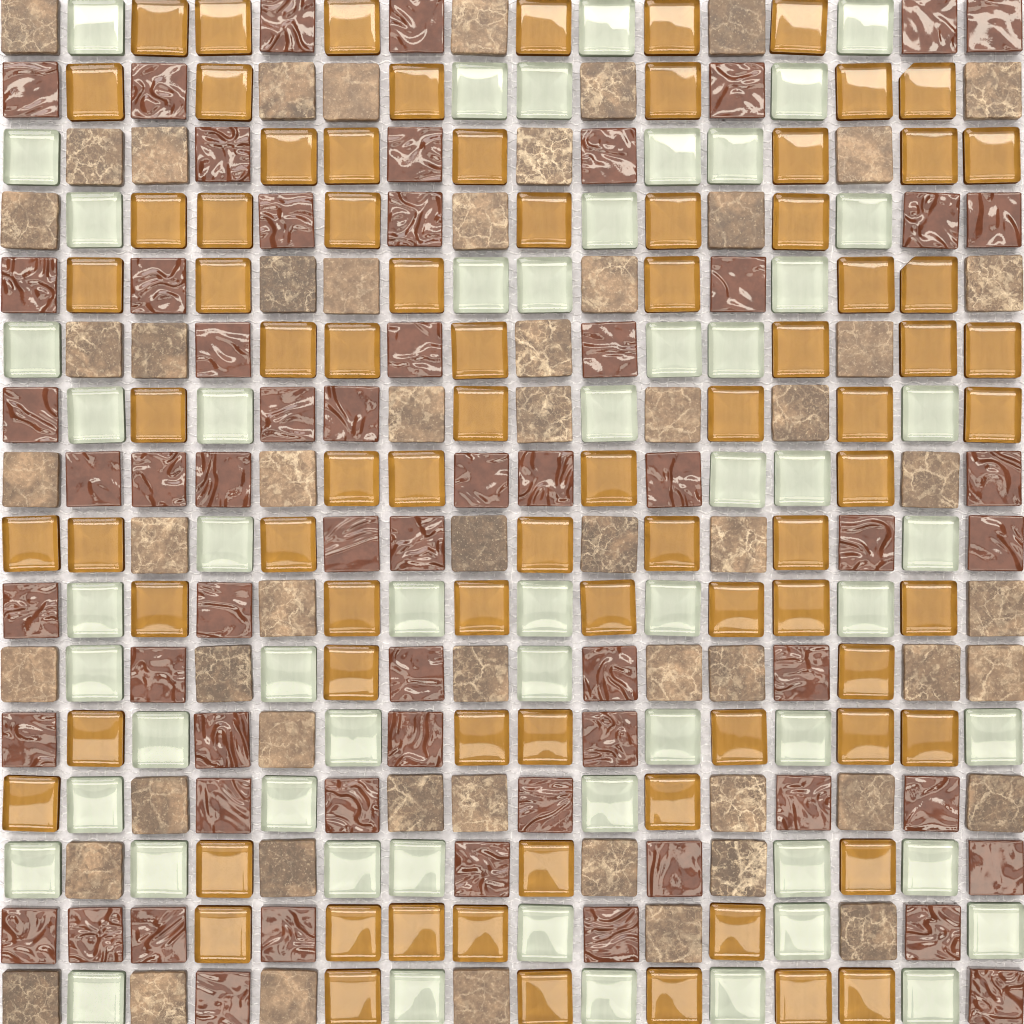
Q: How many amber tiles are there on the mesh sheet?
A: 81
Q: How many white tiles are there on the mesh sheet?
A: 56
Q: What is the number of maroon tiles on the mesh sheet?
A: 60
